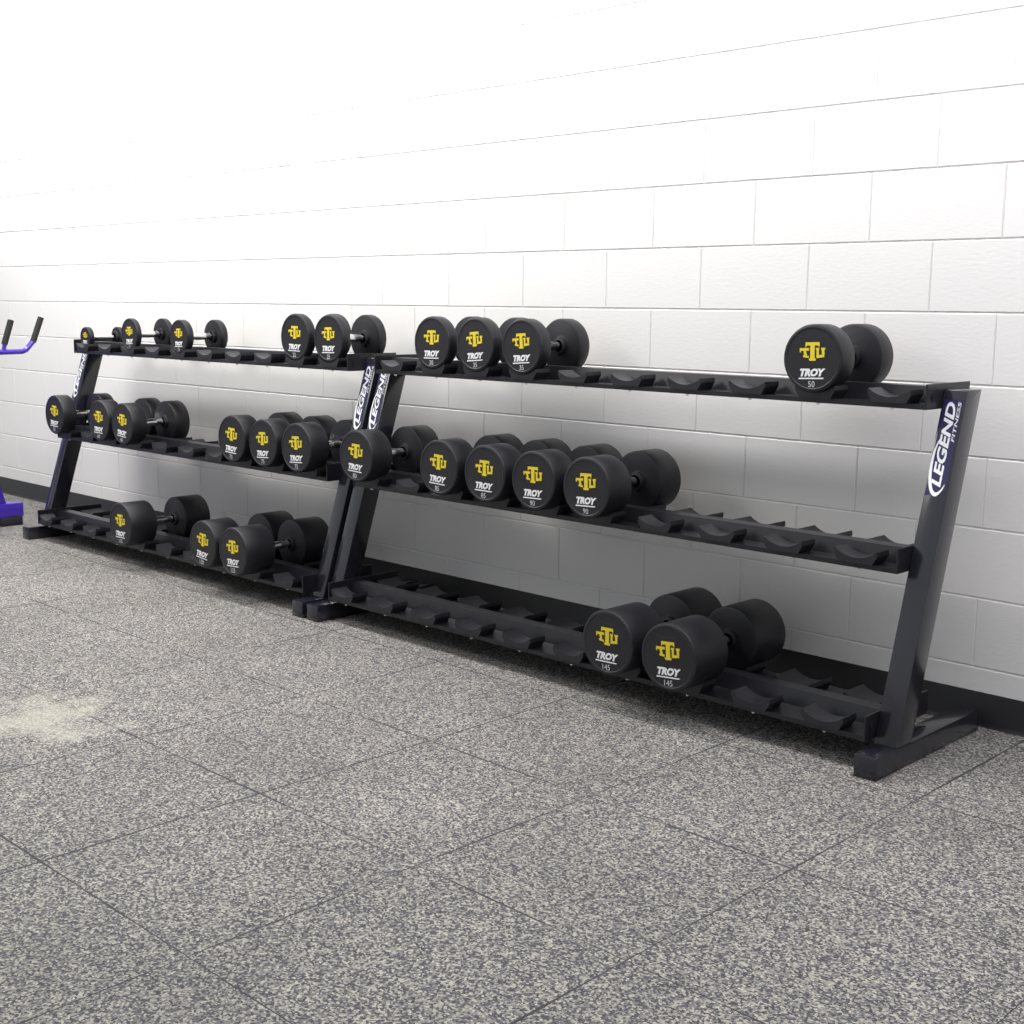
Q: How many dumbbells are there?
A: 25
